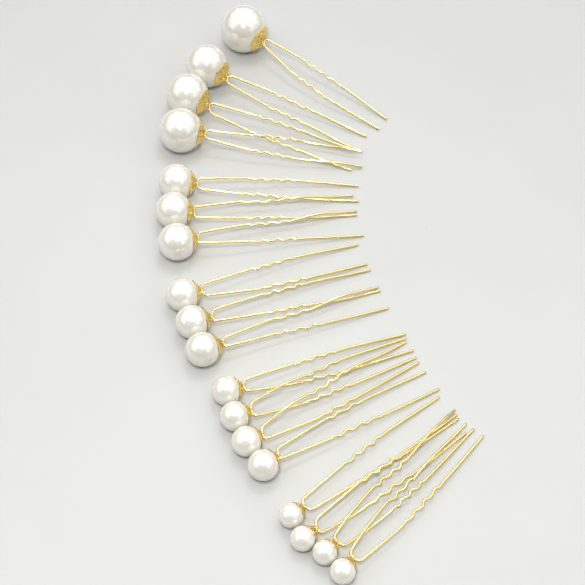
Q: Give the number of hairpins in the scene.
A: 18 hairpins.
